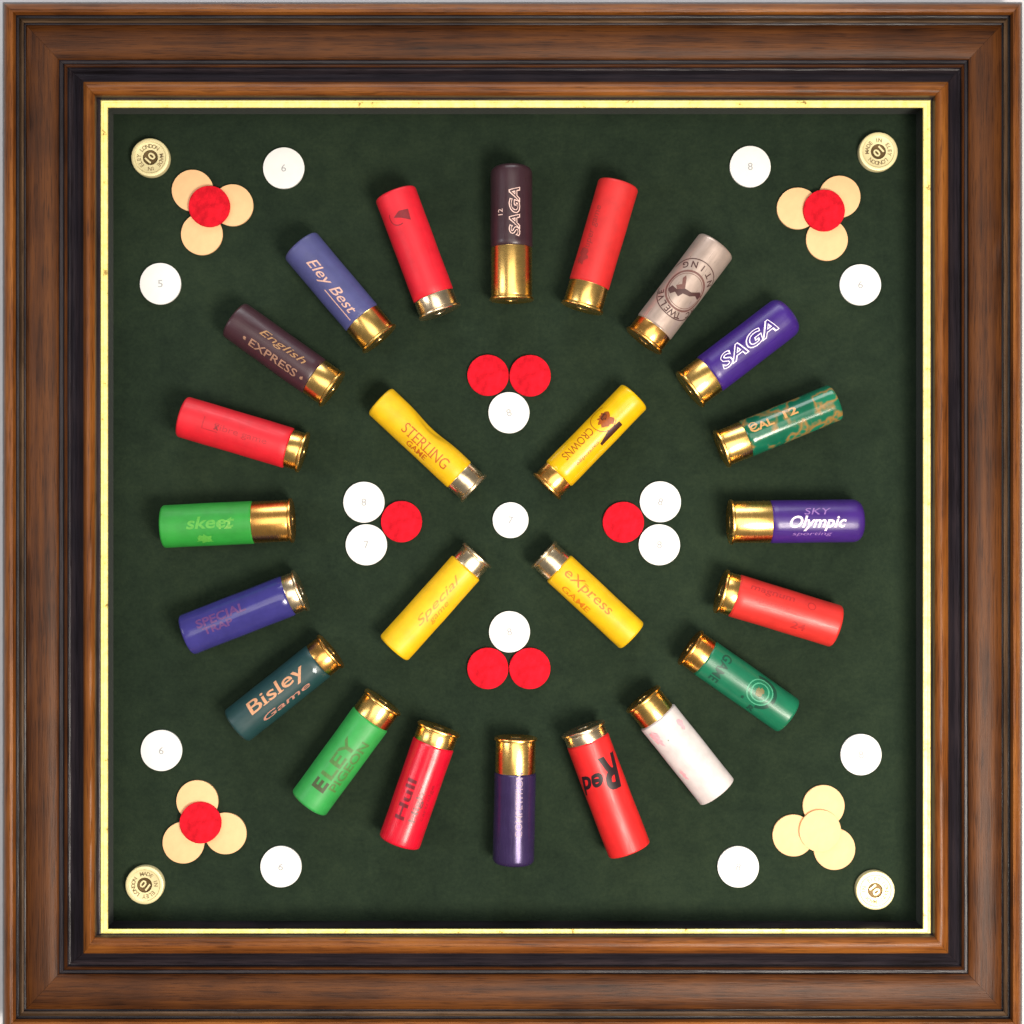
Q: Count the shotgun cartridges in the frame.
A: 24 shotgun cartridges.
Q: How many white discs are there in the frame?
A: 15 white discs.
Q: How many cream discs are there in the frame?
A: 13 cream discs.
